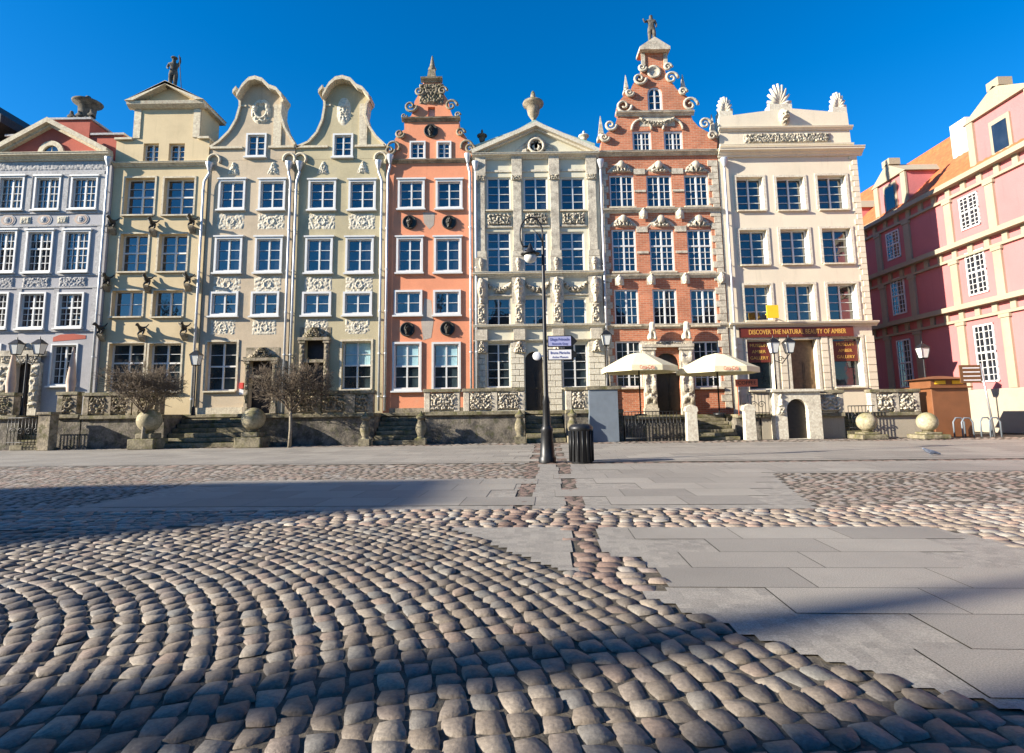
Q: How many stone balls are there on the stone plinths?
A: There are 4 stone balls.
